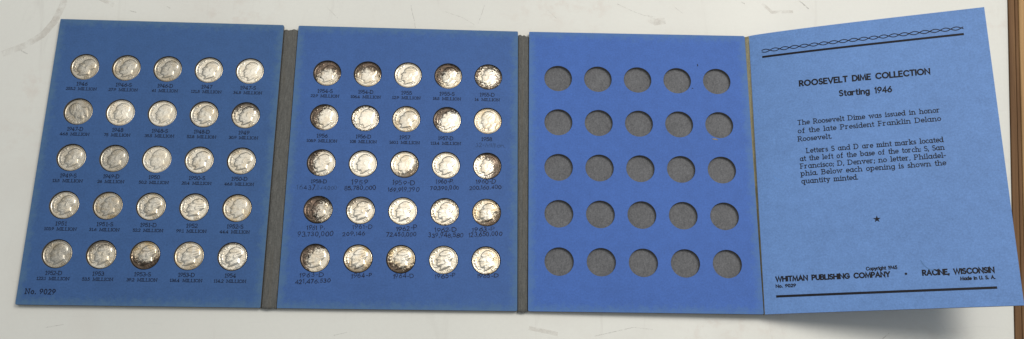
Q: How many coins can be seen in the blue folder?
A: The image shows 50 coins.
